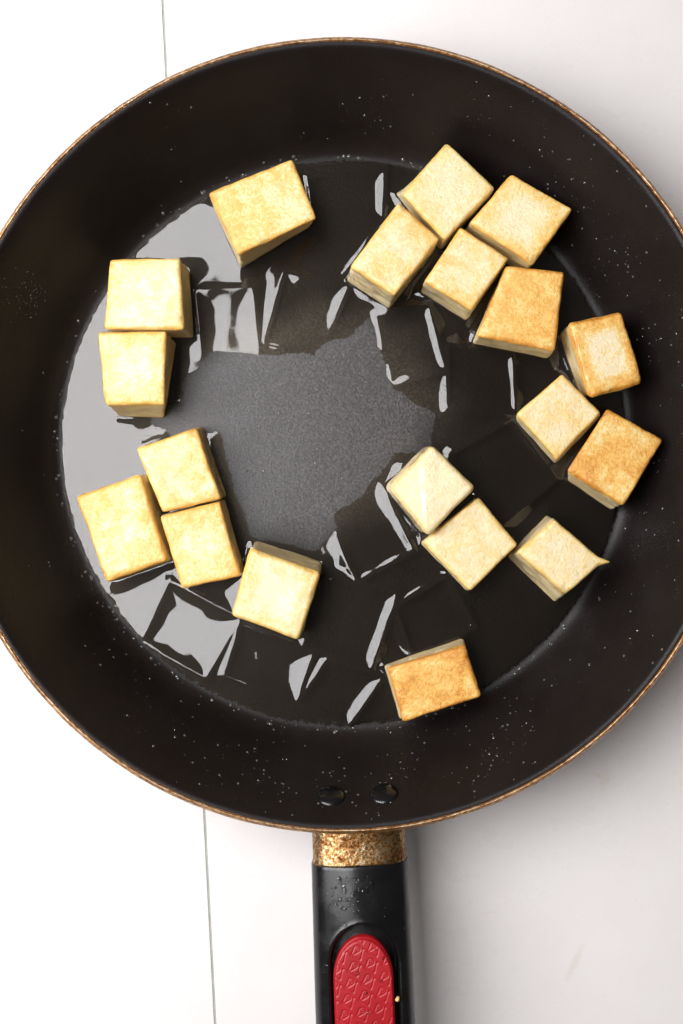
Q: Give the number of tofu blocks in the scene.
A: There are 19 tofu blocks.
